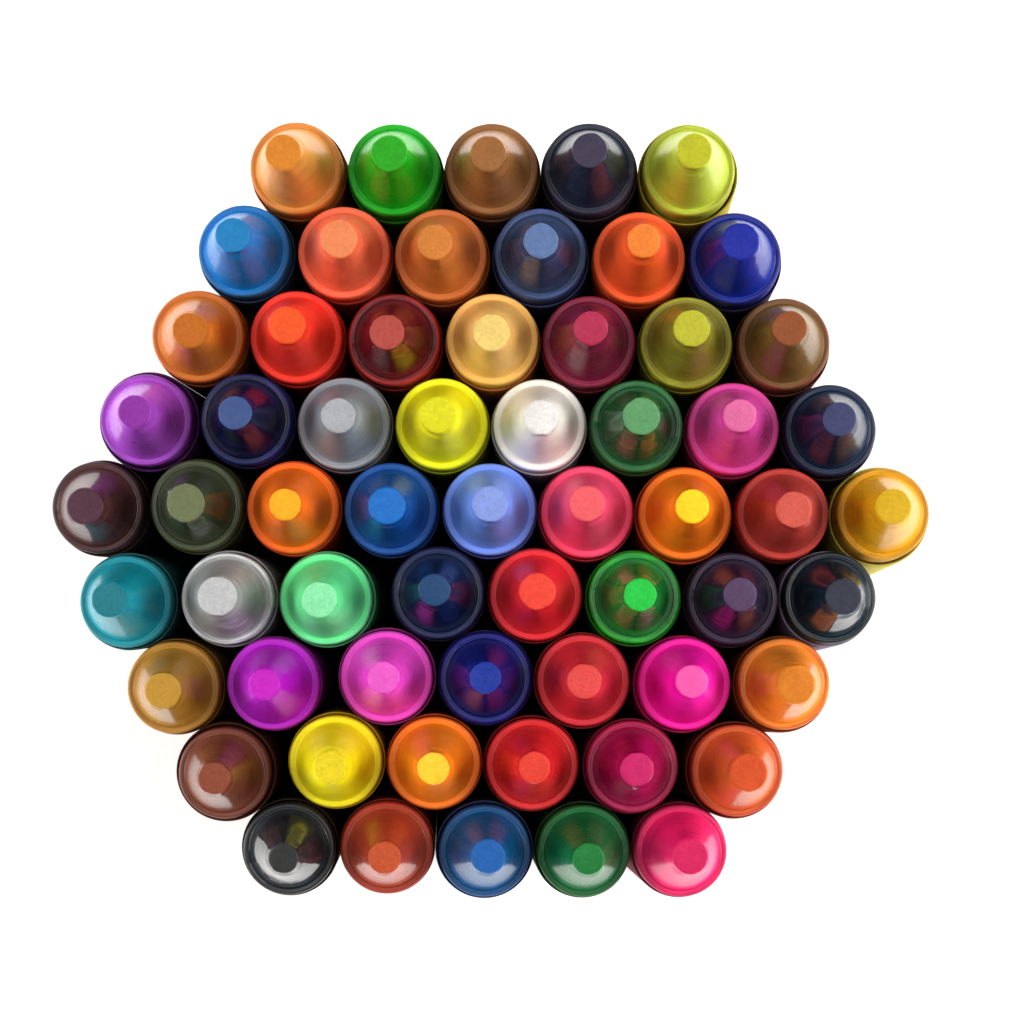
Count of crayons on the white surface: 61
